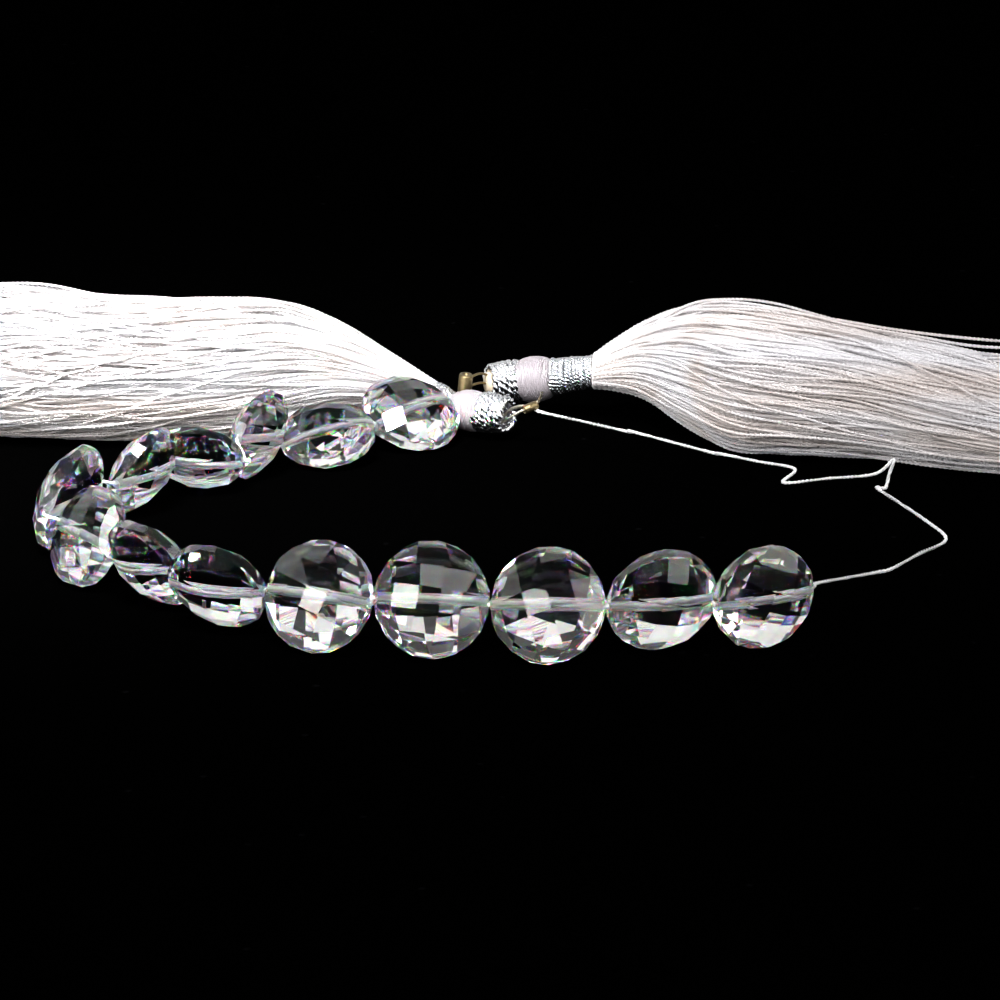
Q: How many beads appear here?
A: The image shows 14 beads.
